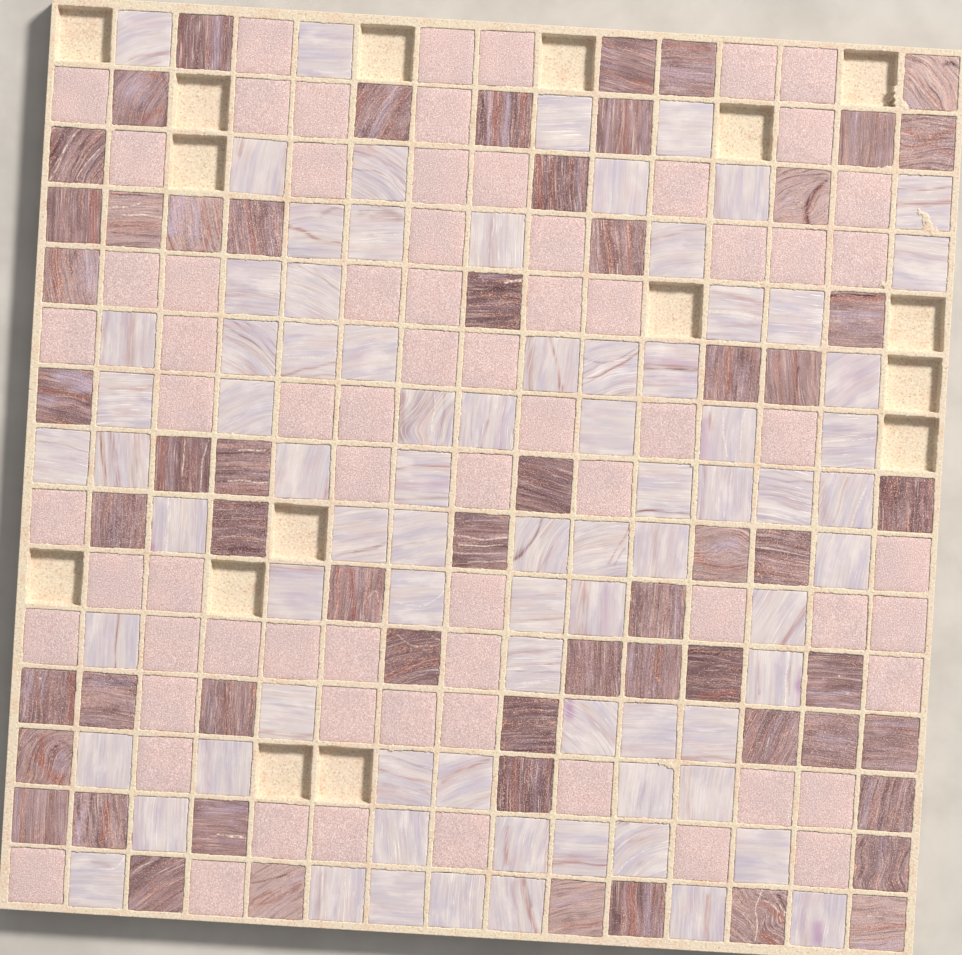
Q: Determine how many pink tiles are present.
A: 70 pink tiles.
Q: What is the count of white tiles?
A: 79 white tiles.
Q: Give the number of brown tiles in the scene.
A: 60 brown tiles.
